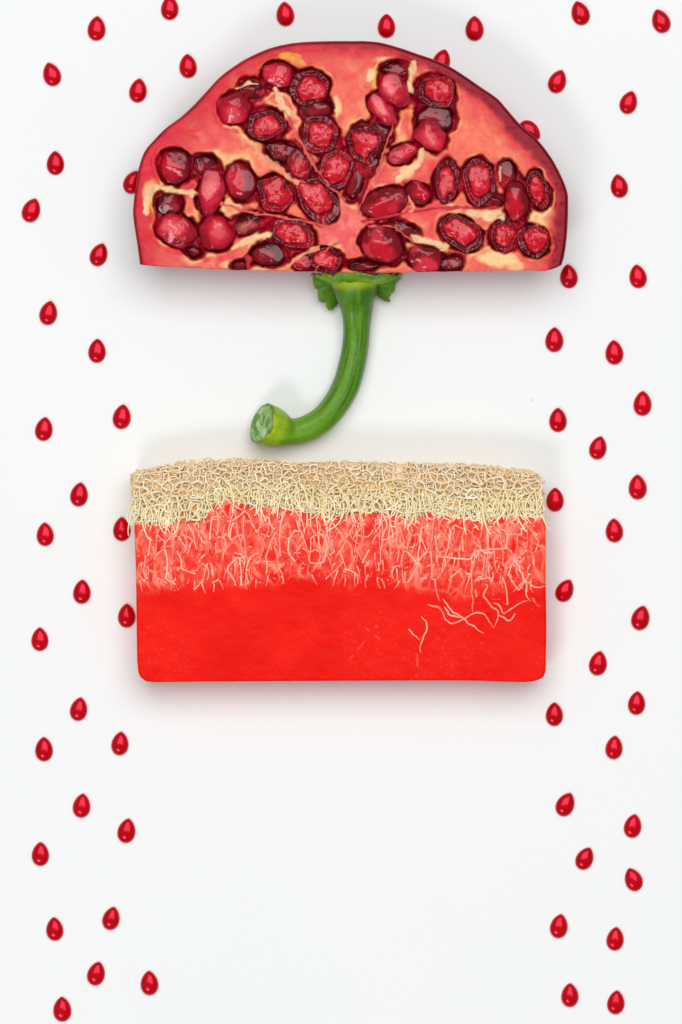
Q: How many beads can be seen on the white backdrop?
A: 64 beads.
